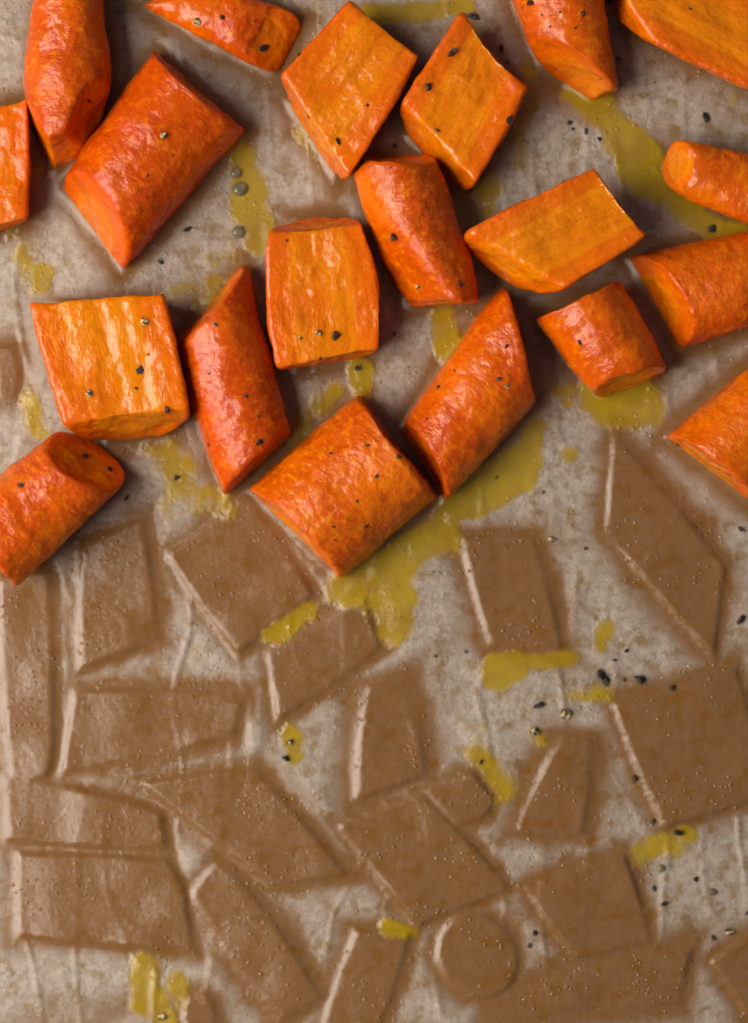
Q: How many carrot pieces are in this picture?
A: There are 20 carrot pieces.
